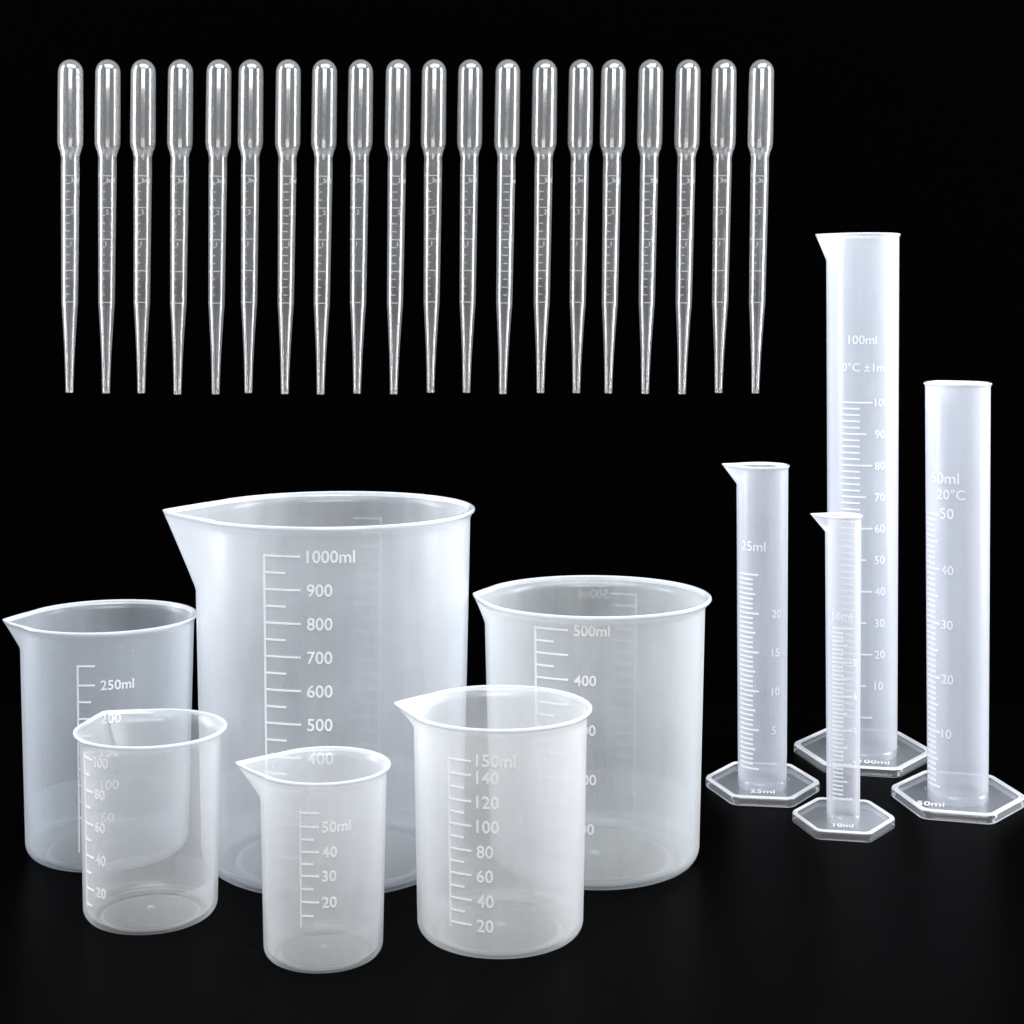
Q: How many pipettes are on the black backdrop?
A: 20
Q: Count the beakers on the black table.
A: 6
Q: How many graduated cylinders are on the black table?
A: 4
